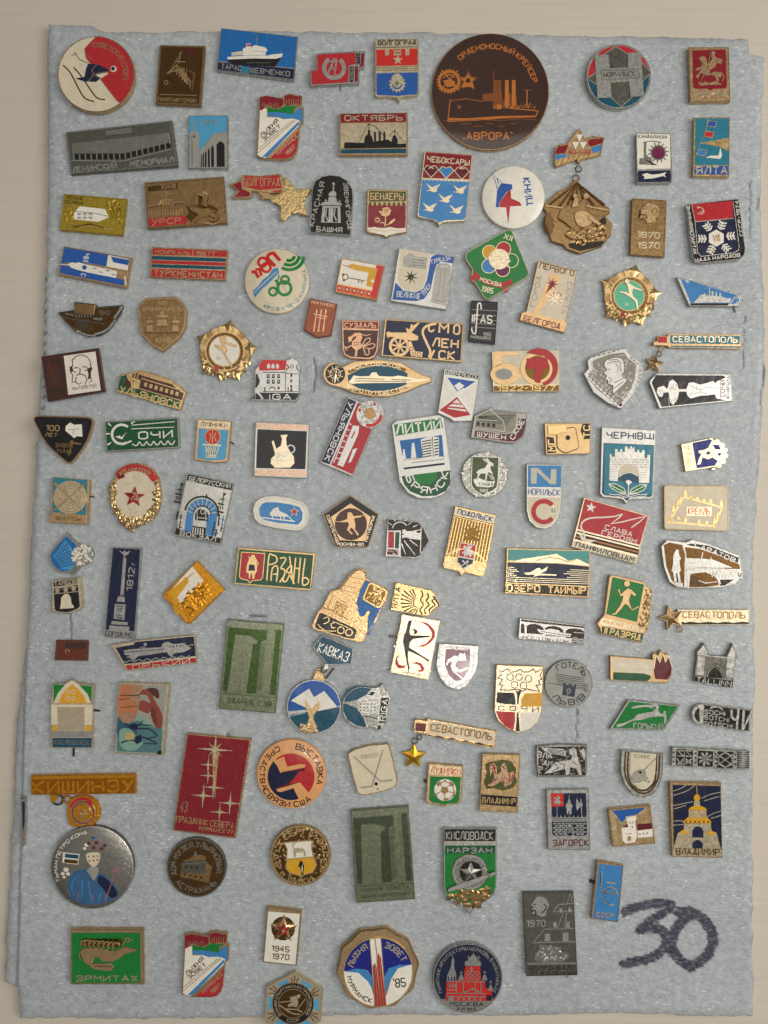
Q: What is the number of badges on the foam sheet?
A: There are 124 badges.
